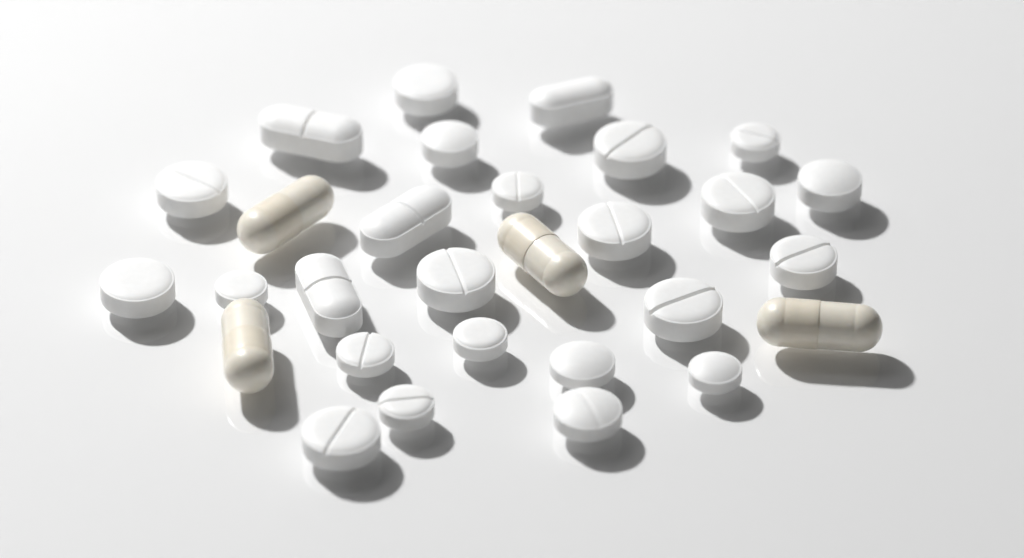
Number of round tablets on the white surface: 21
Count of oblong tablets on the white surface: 4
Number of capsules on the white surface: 4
